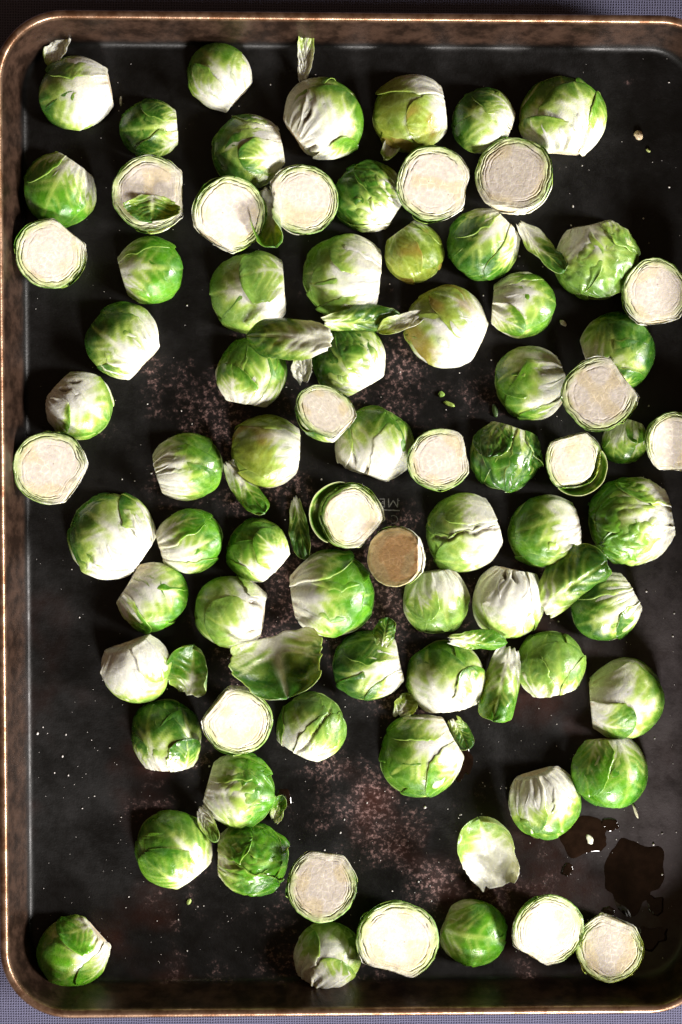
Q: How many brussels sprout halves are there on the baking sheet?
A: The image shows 77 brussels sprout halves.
